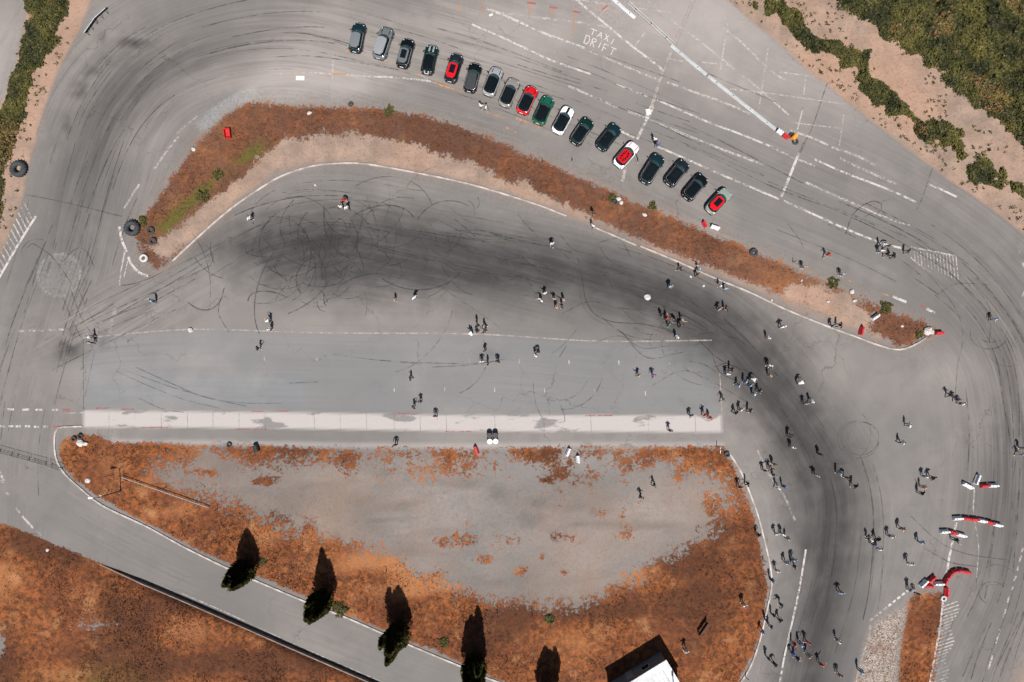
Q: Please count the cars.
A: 18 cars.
